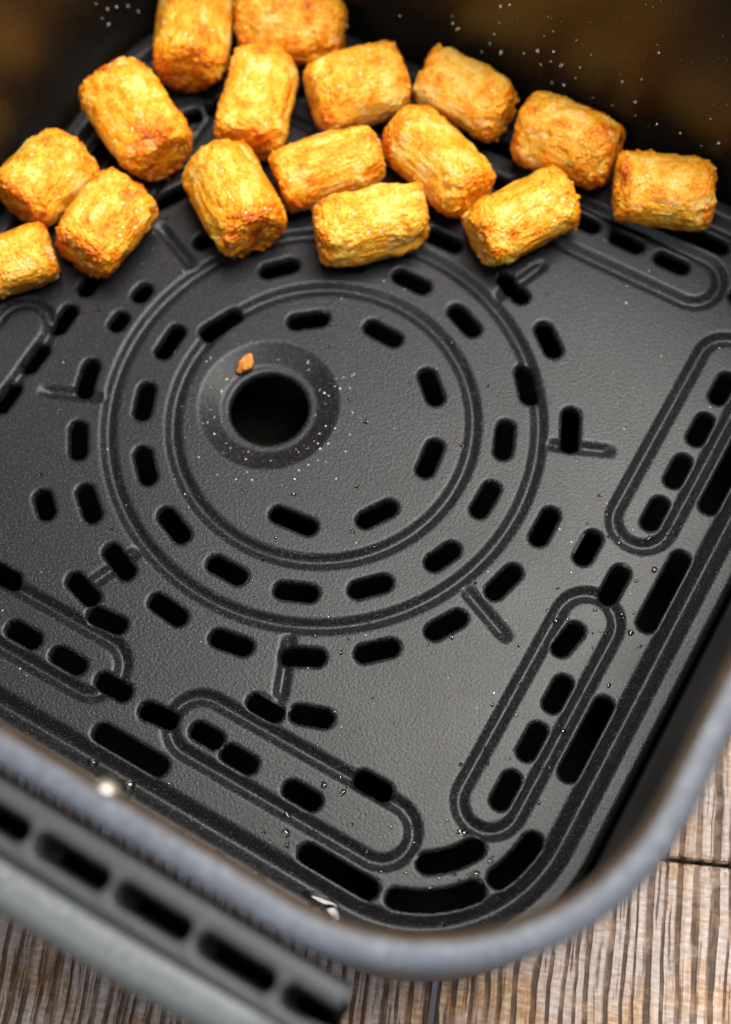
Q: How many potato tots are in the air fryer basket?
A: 16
